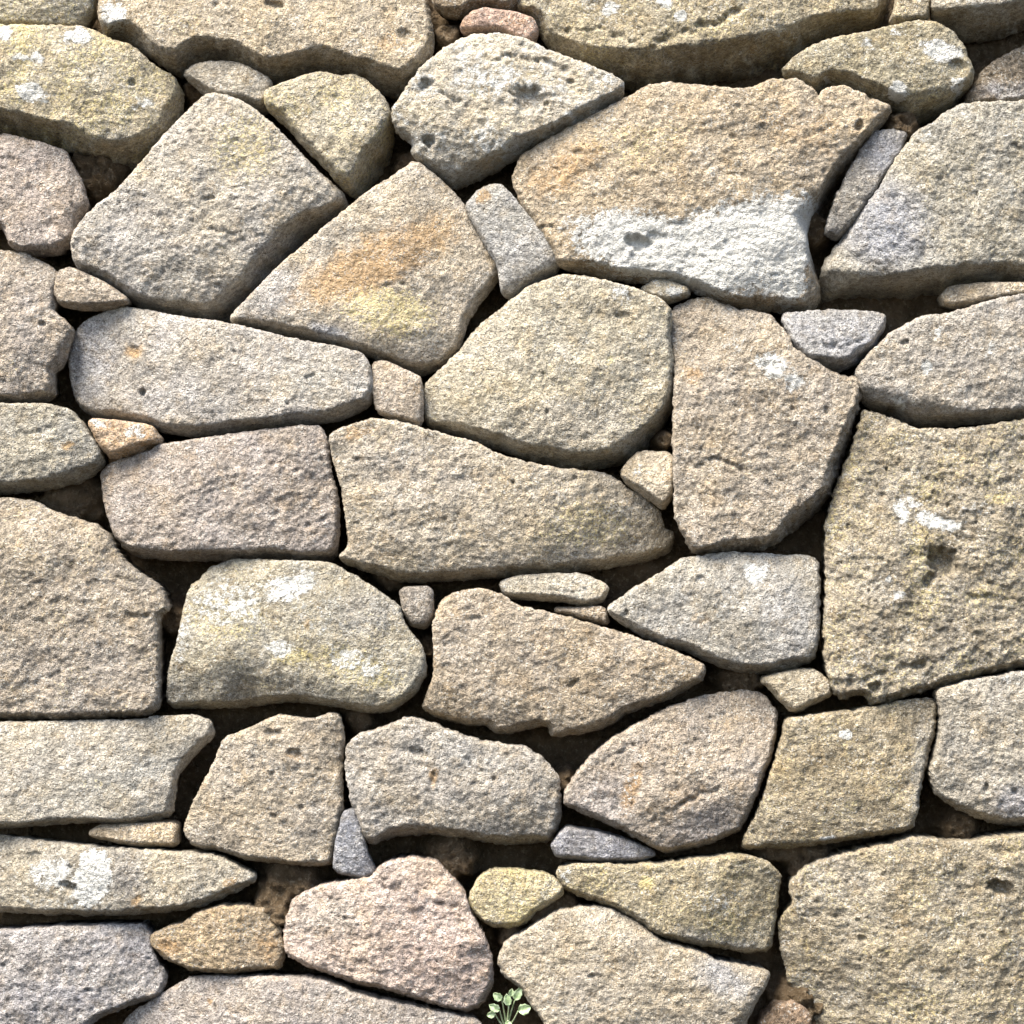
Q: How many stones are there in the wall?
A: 63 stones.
